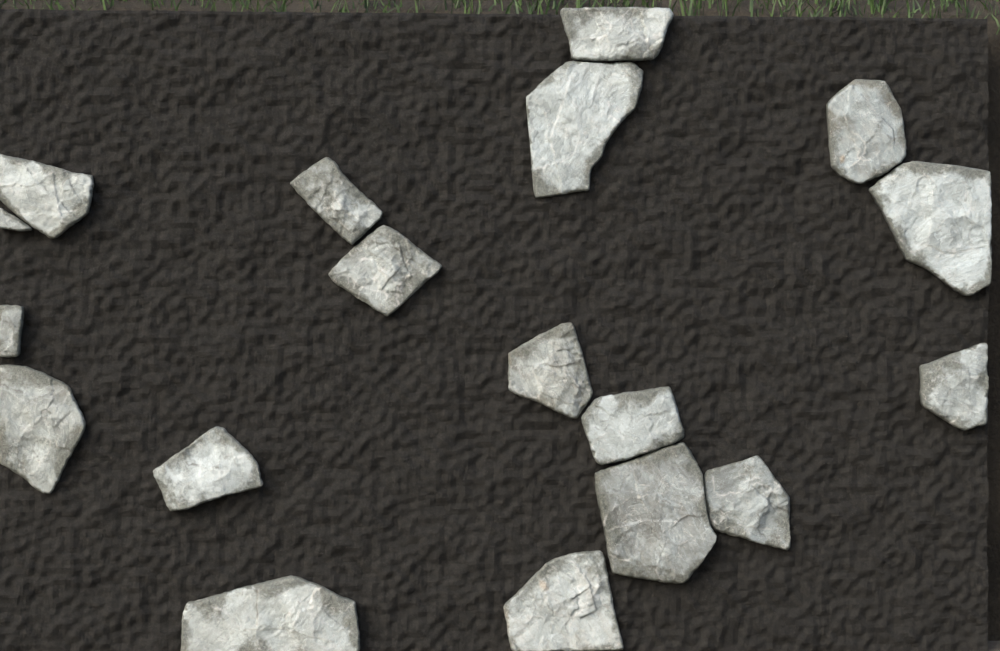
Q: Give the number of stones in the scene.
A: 18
